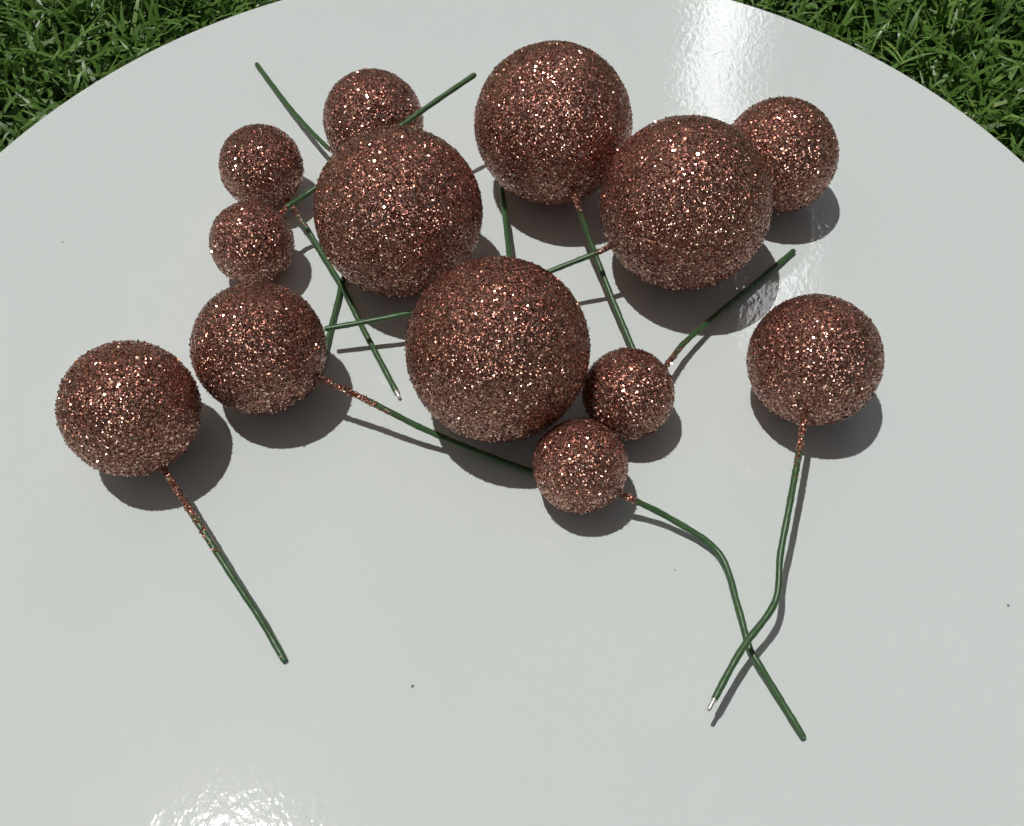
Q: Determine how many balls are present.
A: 13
